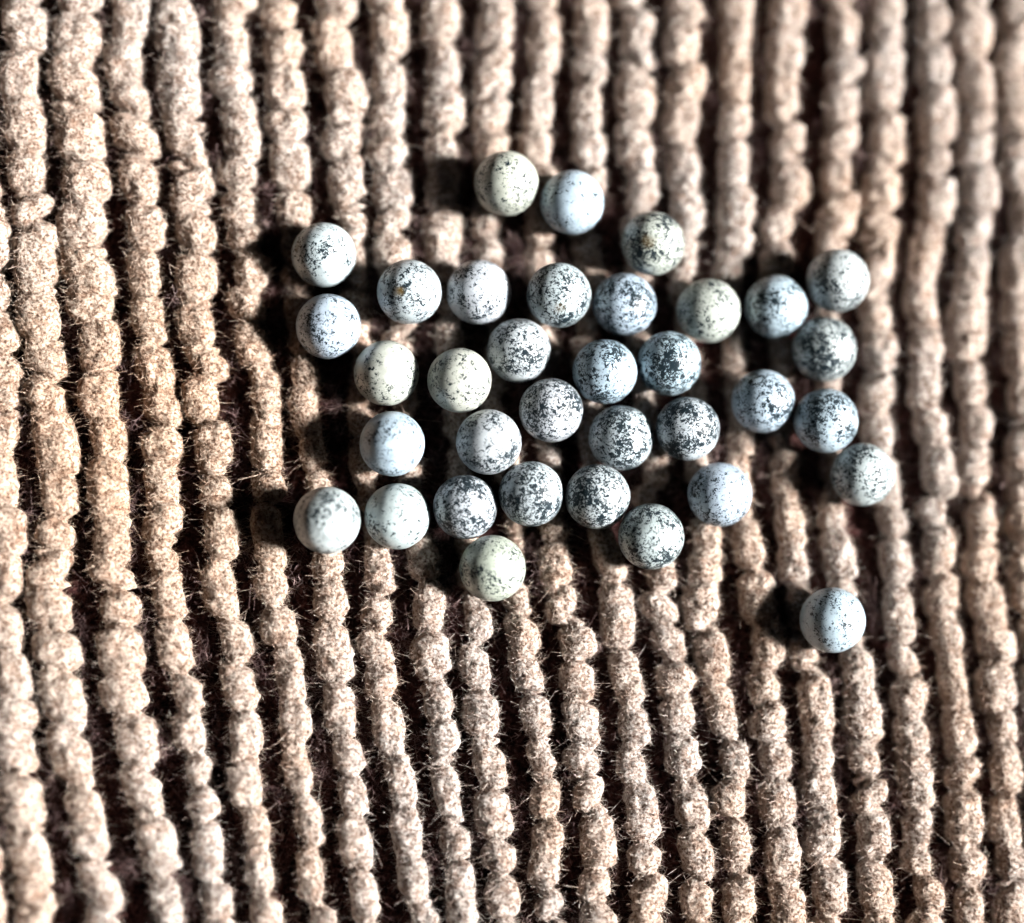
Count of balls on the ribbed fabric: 35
